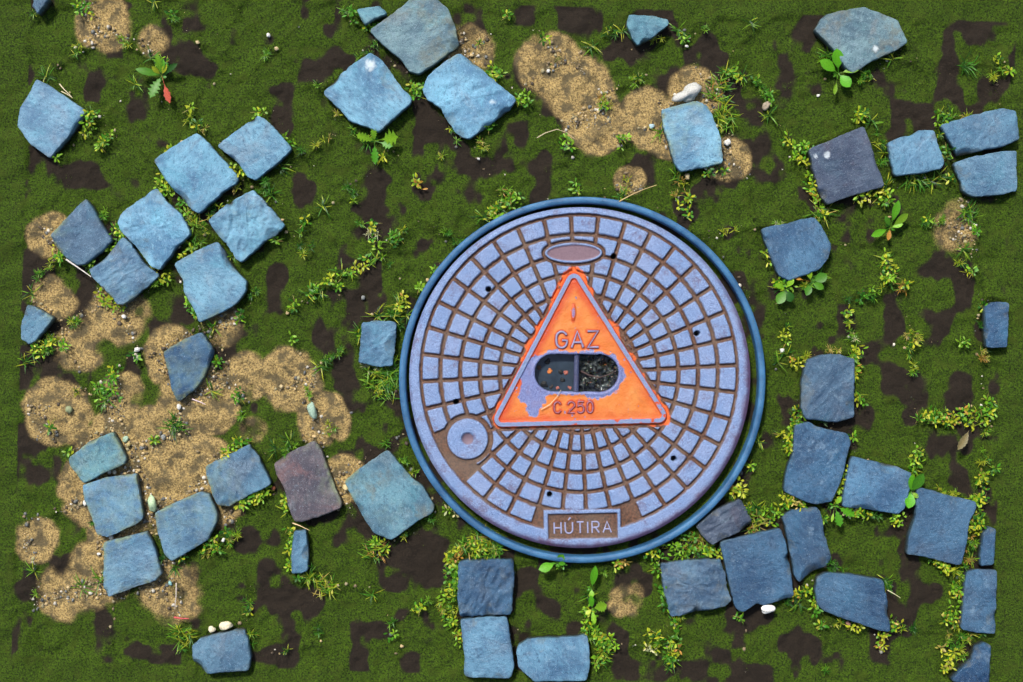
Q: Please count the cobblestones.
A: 49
